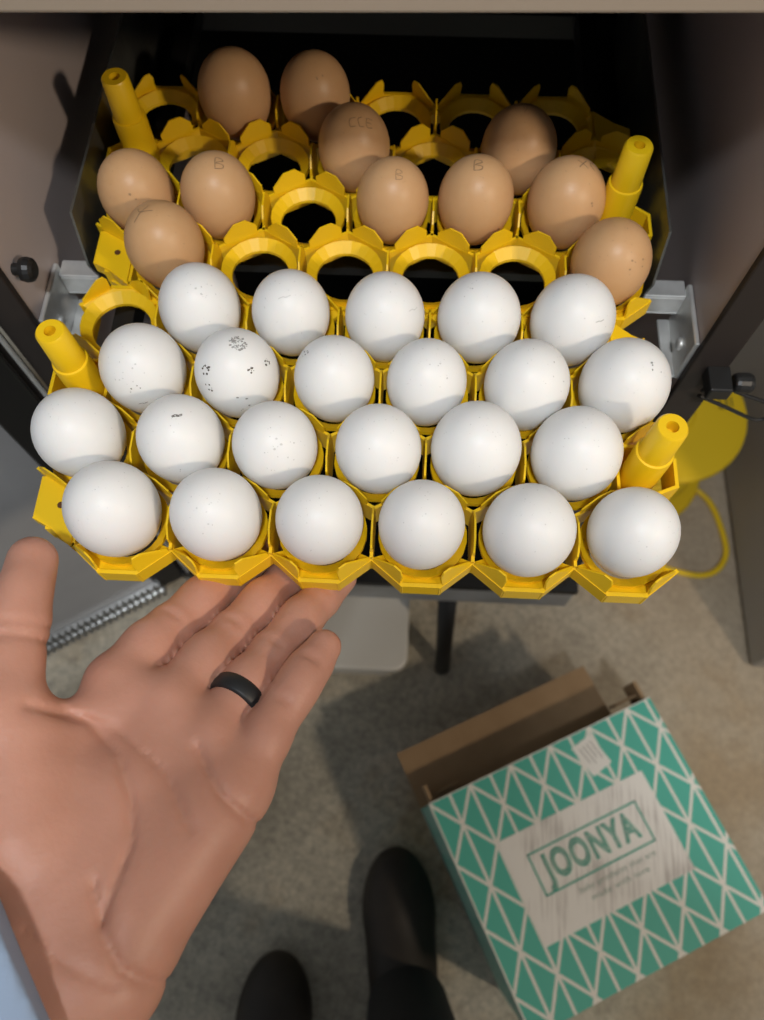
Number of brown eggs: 11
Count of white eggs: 23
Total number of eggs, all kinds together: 34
